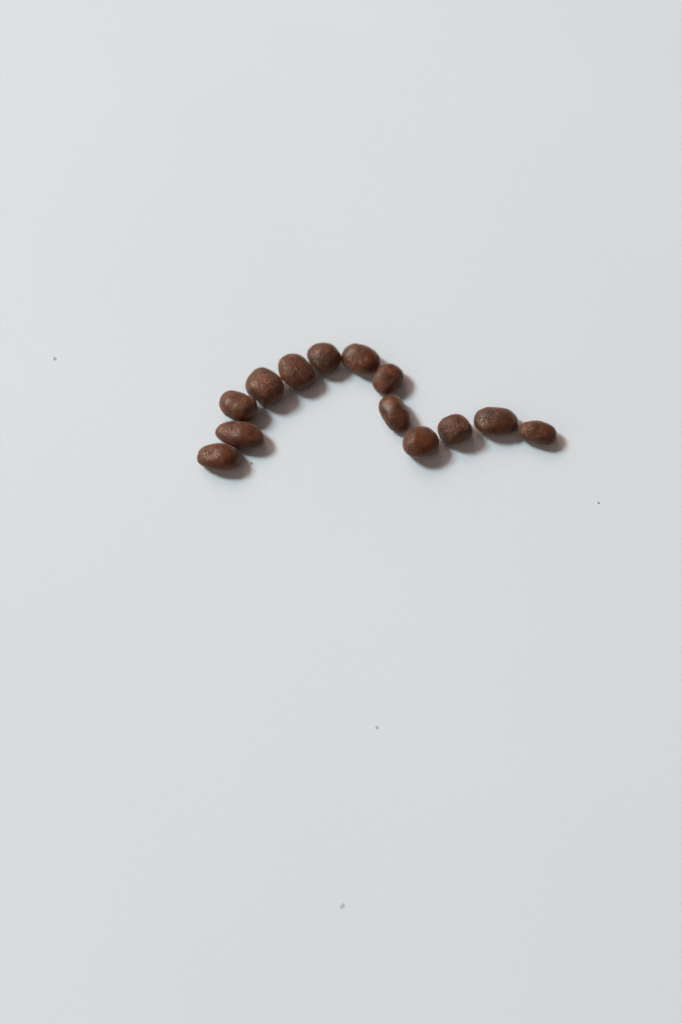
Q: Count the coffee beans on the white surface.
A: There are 13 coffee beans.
